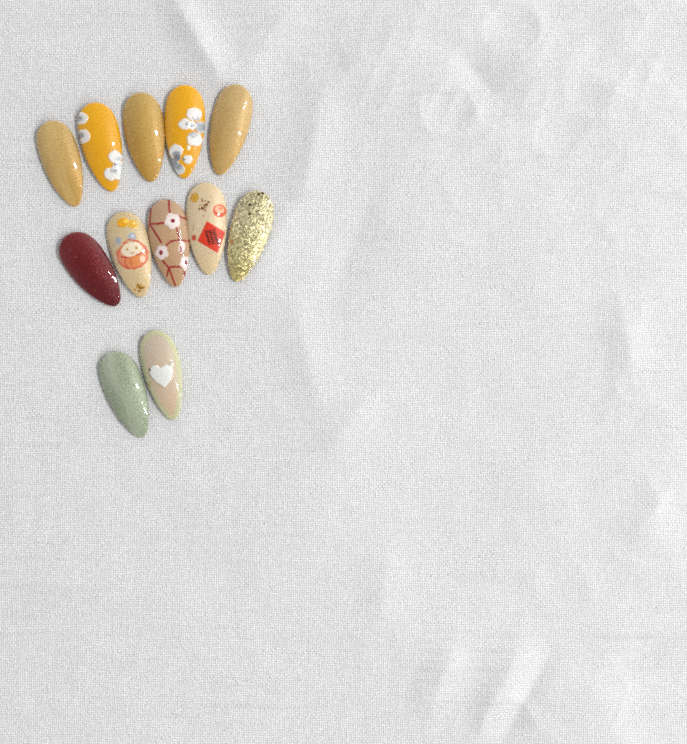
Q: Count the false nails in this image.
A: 12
